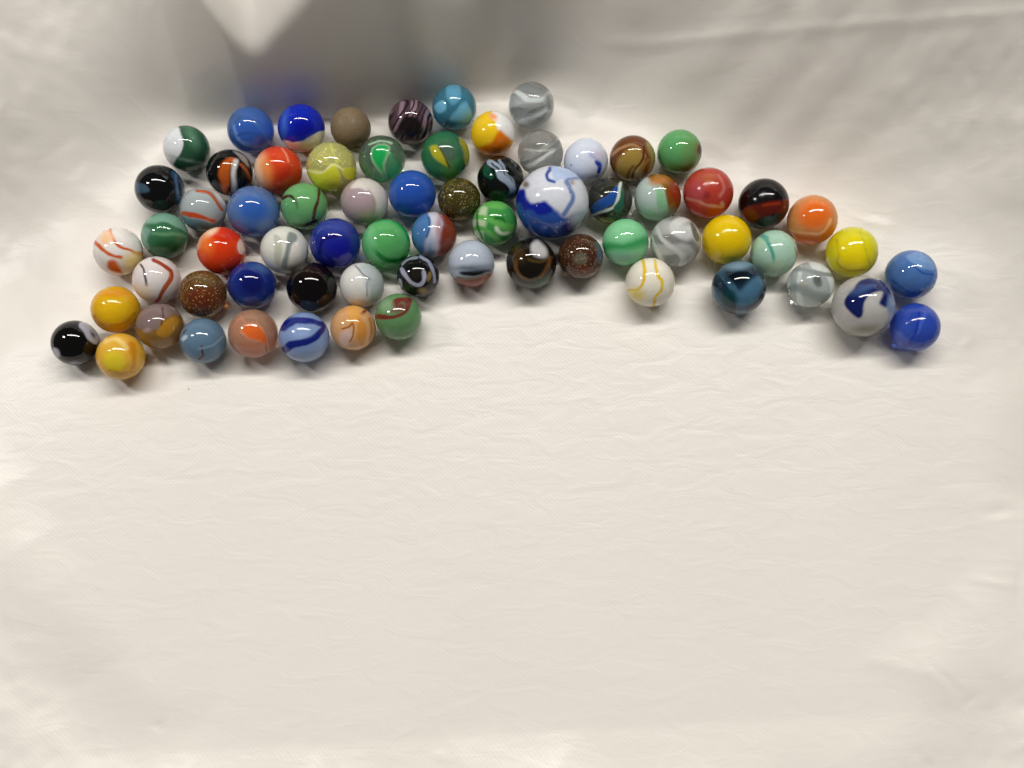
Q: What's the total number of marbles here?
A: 68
